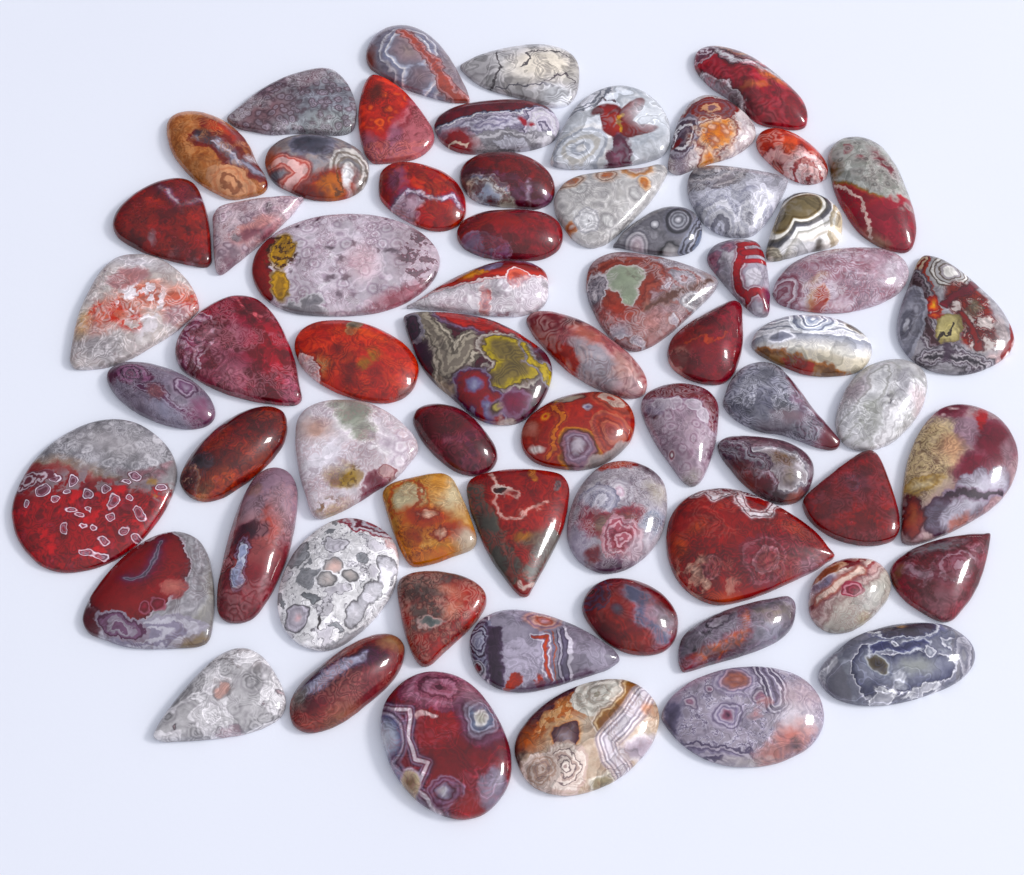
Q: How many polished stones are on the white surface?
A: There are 65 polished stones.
